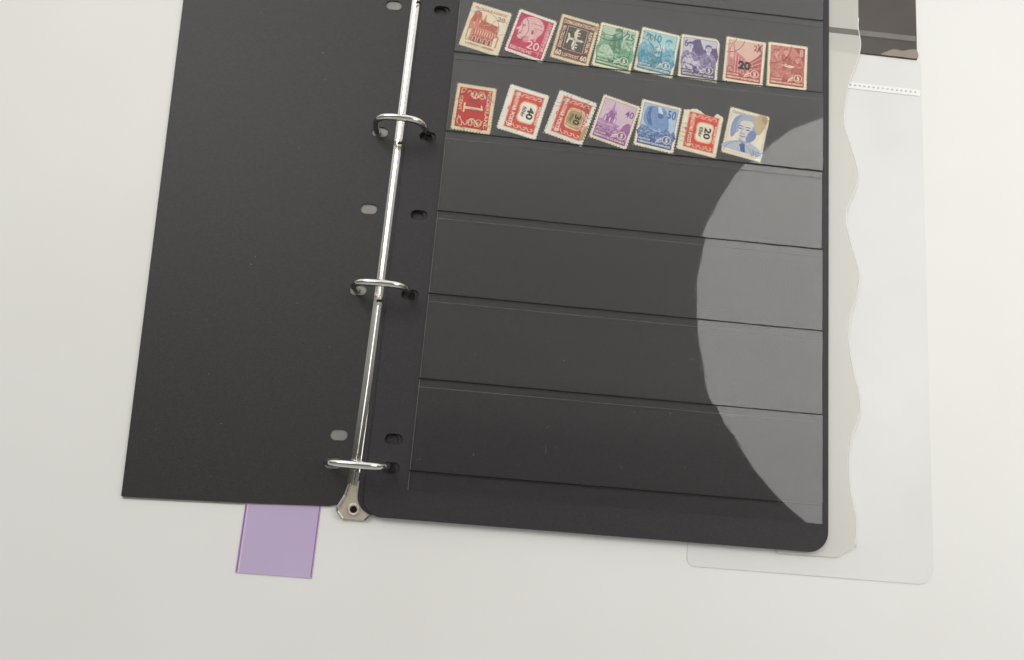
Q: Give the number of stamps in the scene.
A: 15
